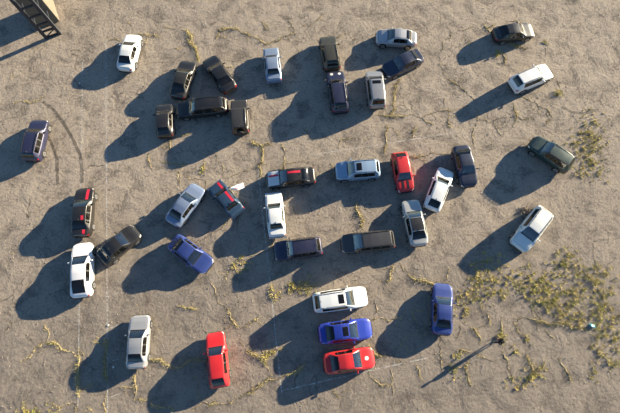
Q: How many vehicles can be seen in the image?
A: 38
